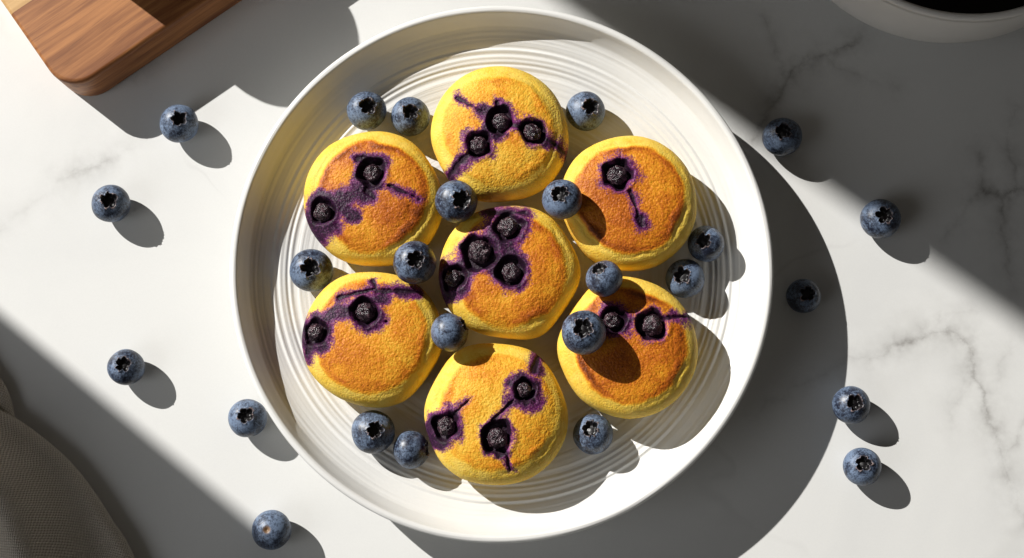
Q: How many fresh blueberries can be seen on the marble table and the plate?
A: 25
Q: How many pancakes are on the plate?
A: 7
